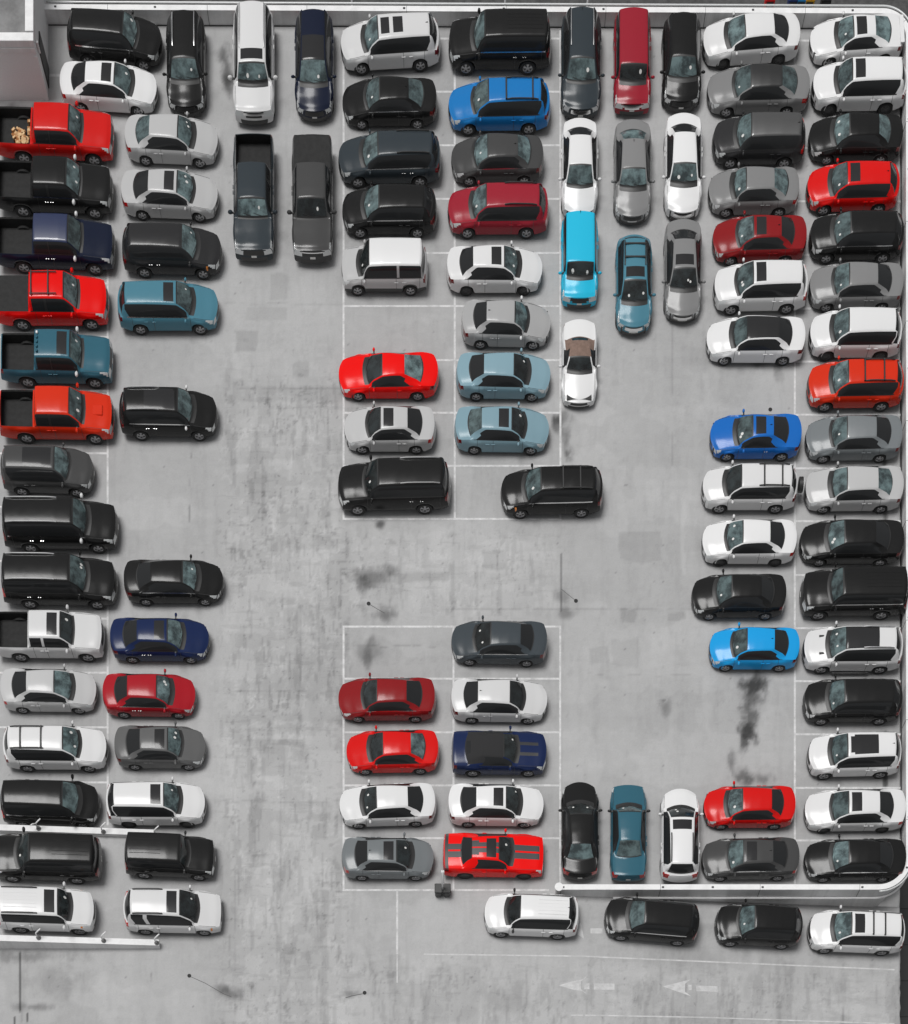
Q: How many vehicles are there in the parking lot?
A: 108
